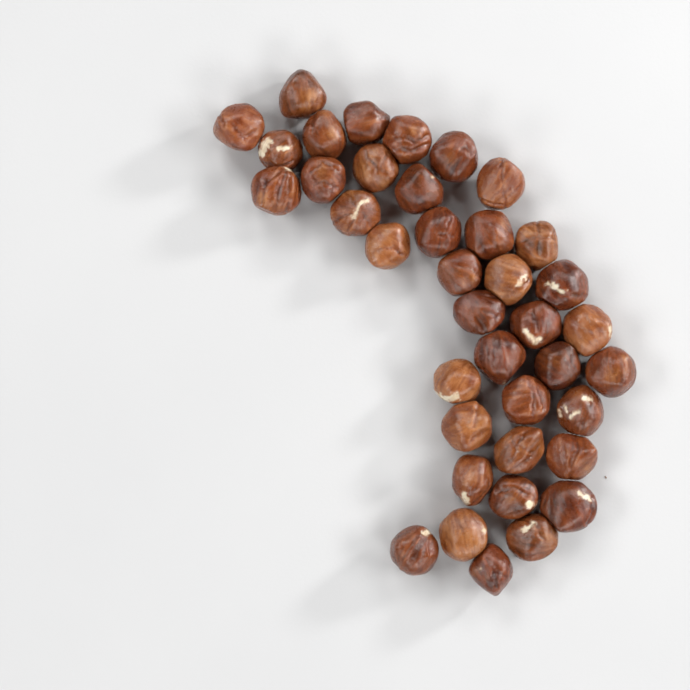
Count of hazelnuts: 39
